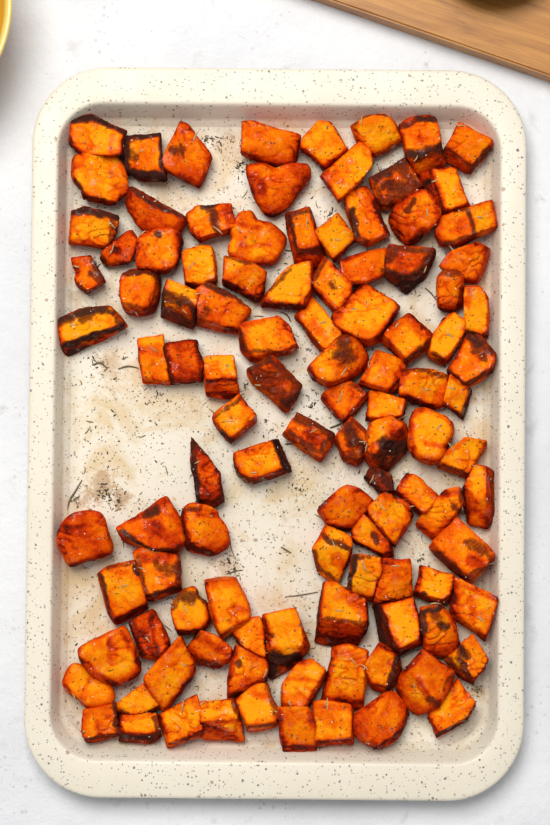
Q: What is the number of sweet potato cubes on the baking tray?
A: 108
